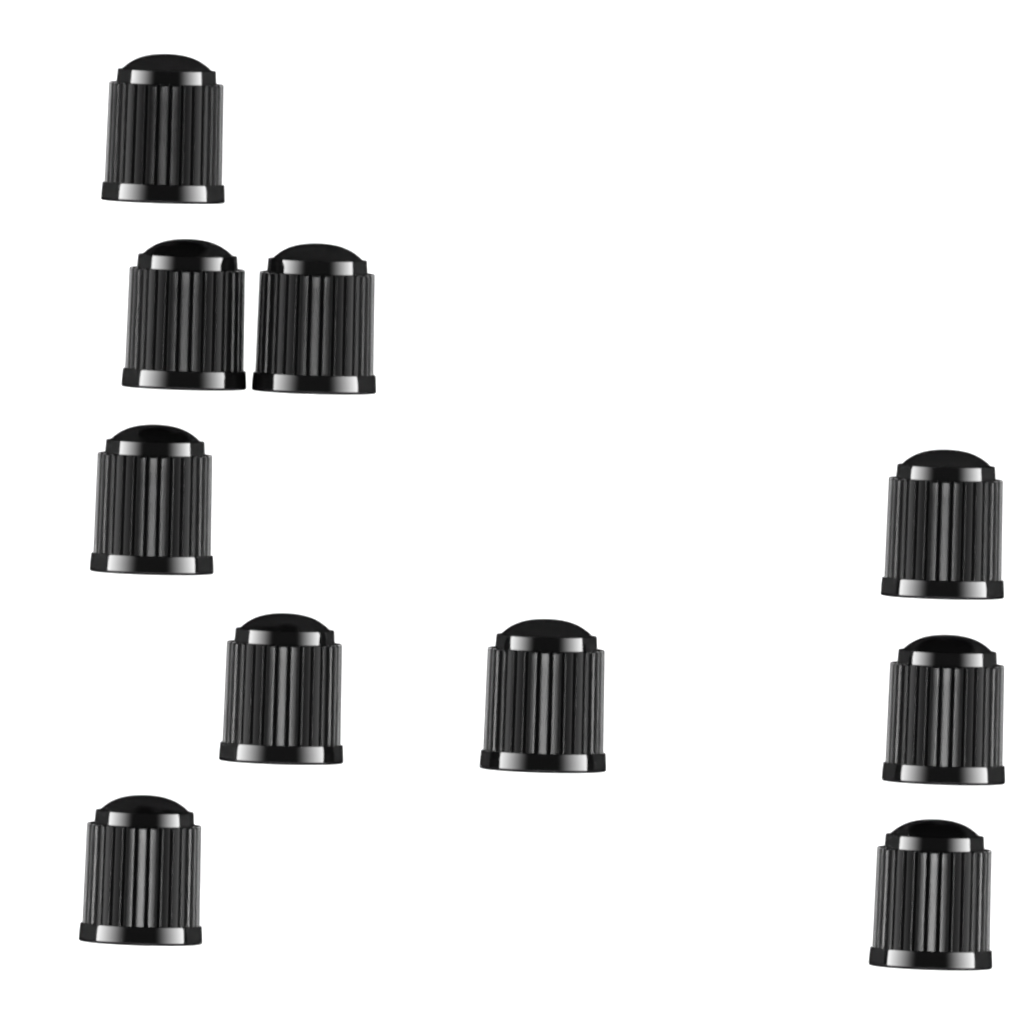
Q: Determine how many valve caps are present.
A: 10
